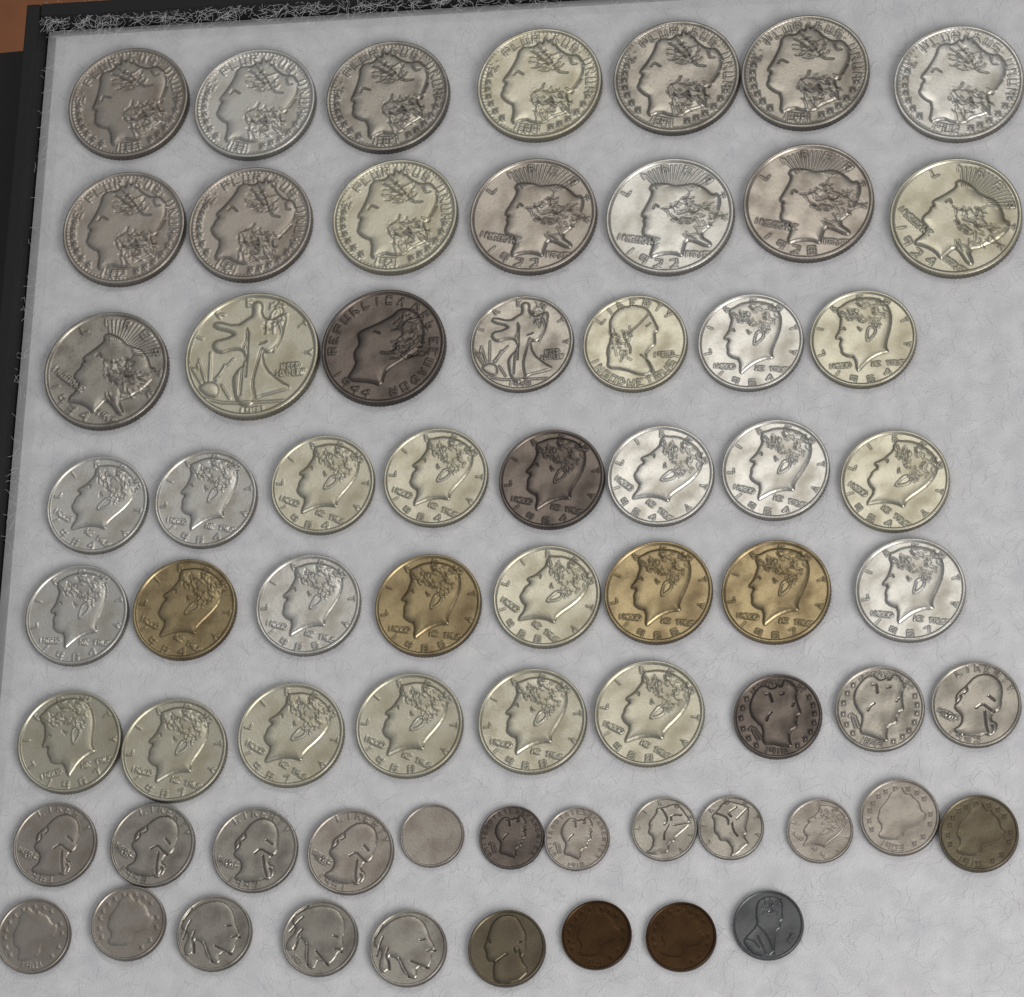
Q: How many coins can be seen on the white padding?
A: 67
